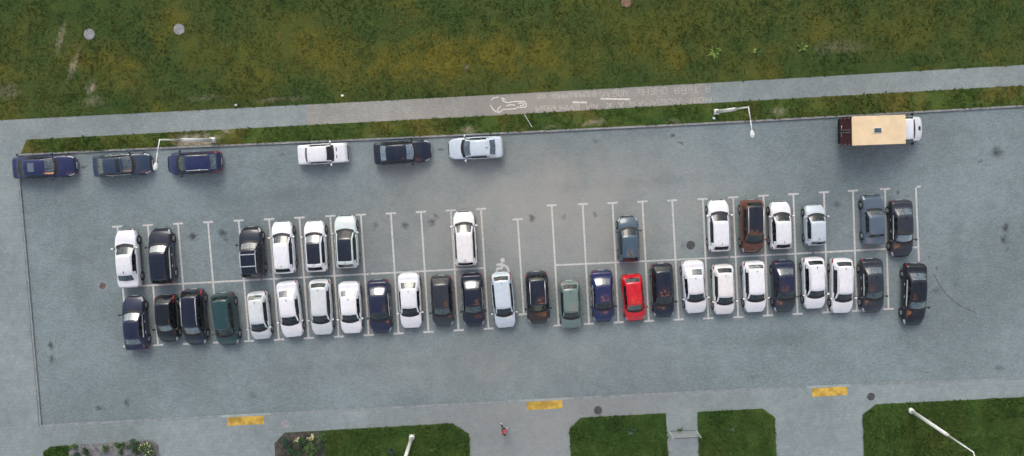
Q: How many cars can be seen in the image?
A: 46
